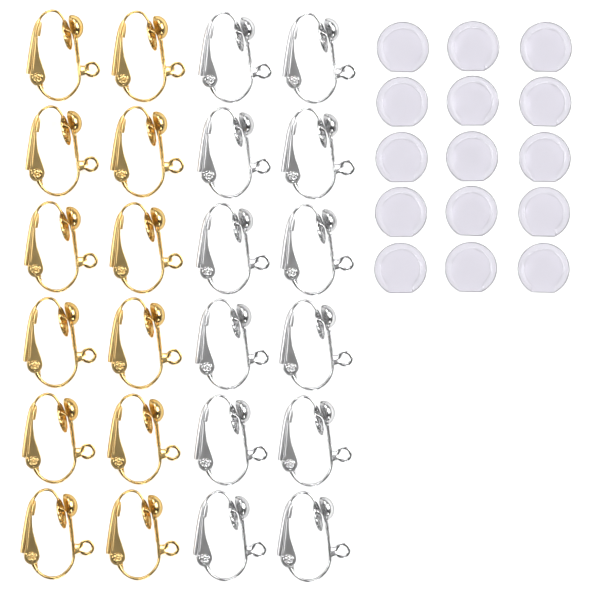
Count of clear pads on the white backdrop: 15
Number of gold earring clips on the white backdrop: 12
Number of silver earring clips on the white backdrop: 12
